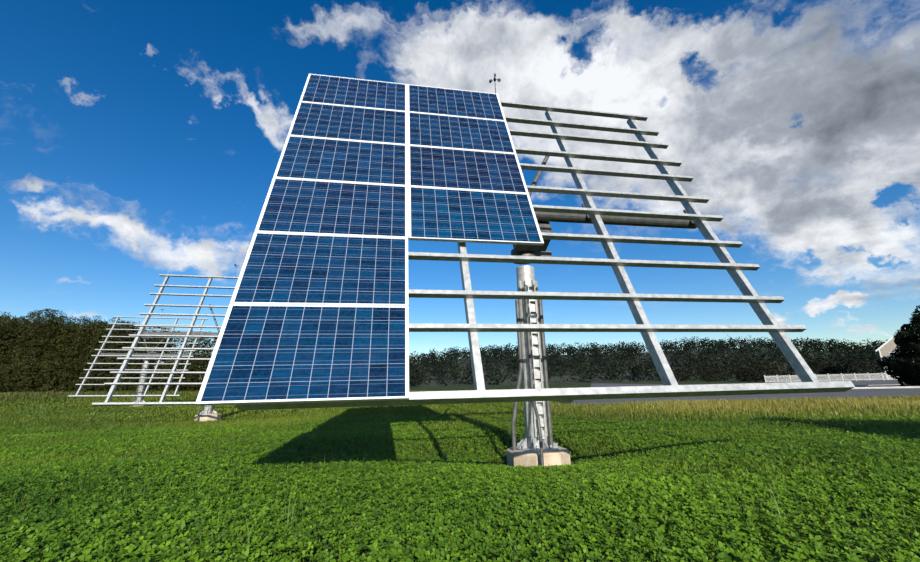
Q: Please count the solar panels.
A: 10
